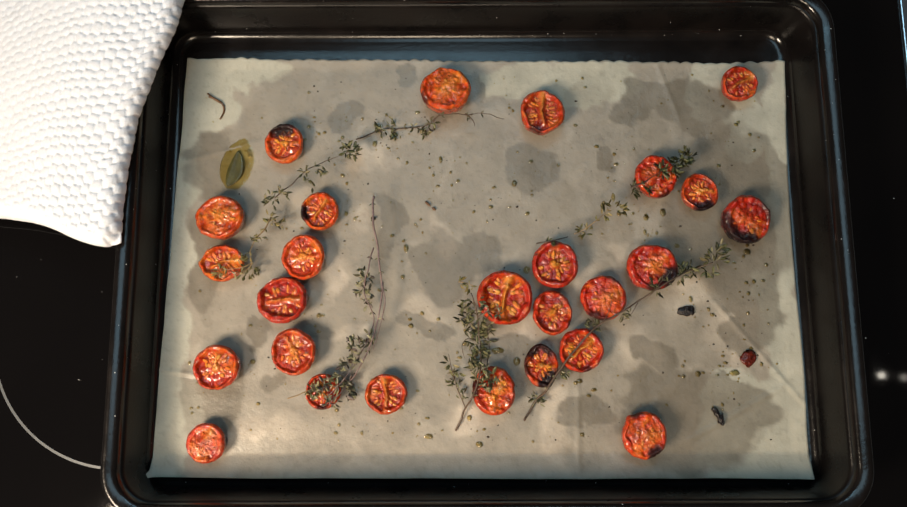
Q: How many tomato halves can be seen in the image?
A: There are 26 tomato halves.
